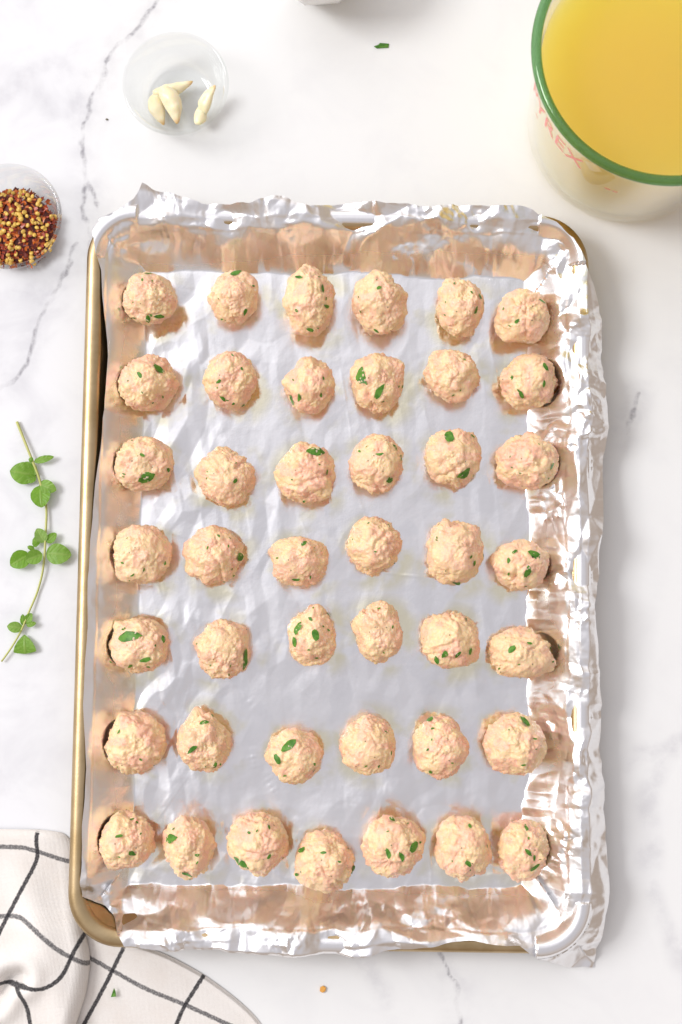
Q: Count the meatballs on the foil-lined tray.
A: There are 43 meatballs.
